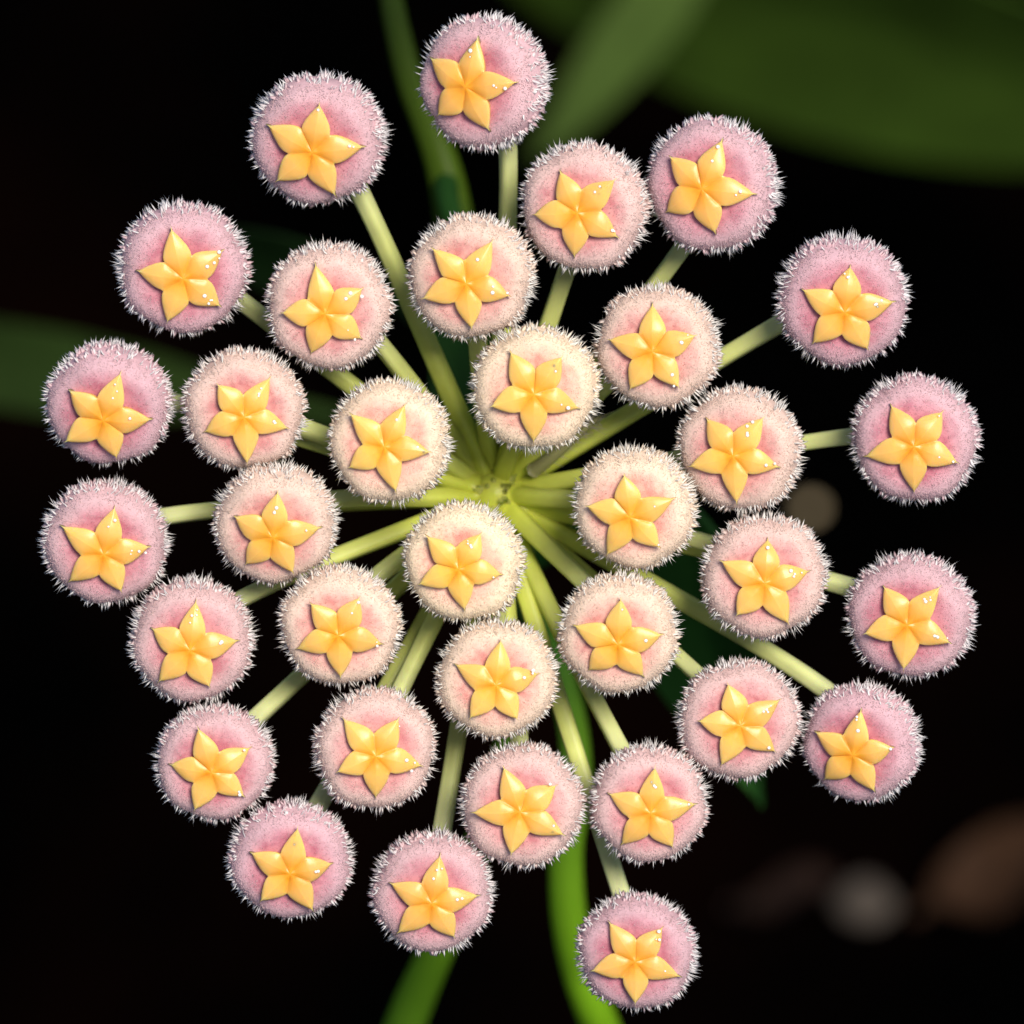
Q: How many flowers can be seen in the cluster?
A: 34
